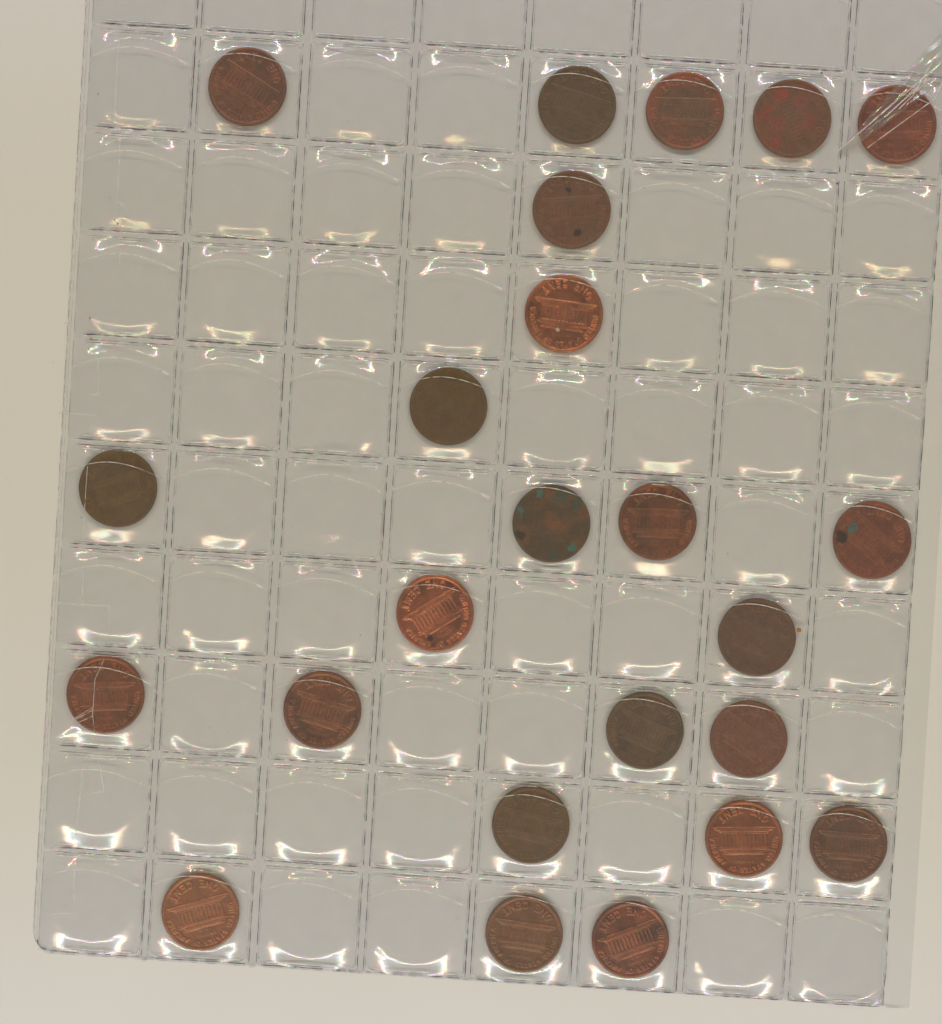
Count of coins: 24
